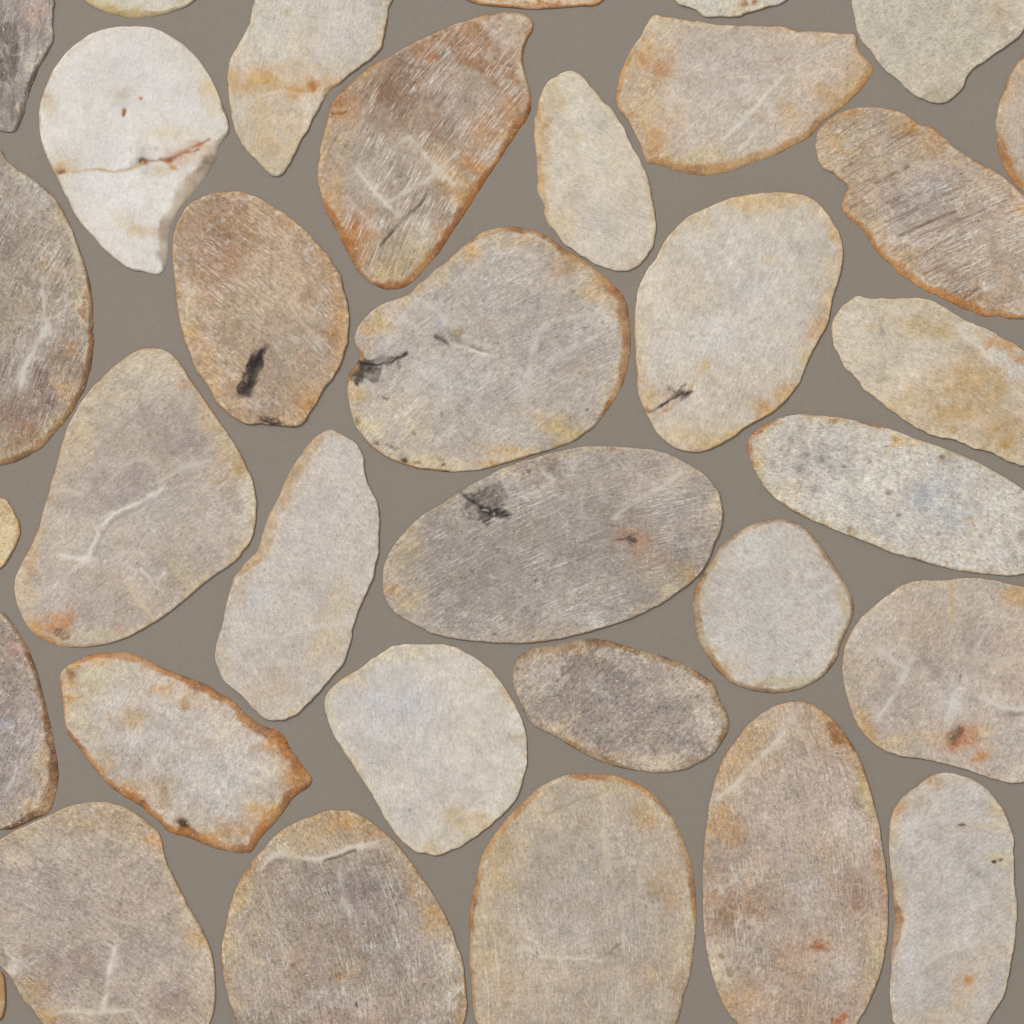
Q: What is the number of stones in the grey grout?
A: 34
